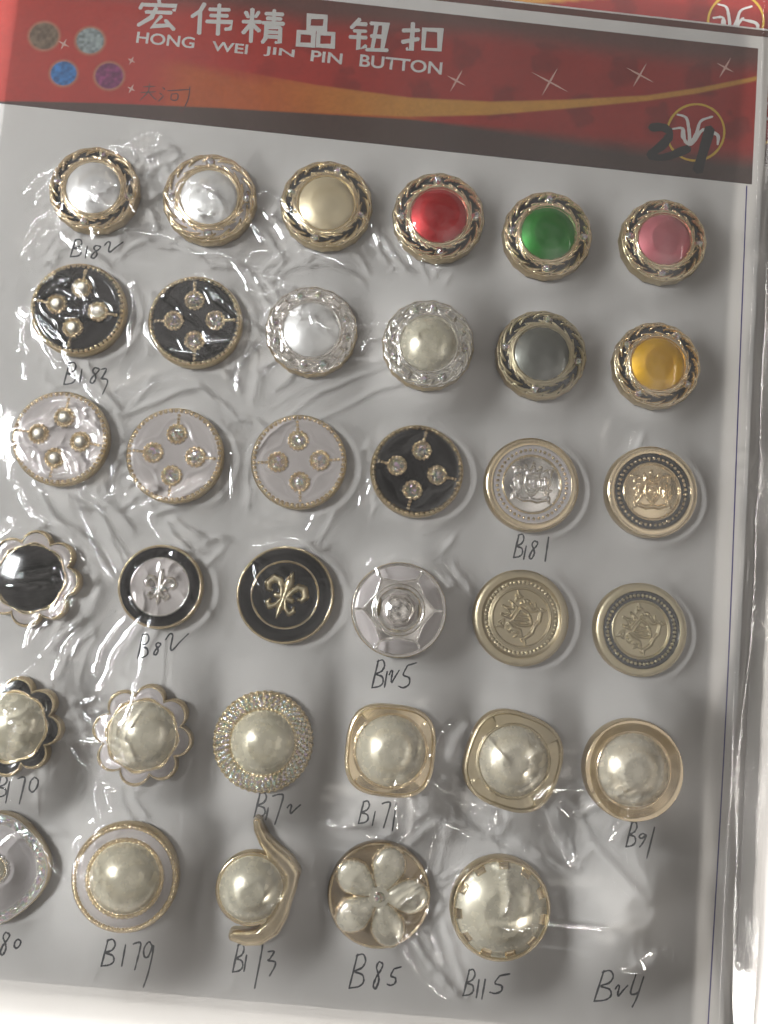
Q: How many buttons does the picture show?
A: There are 35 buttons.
